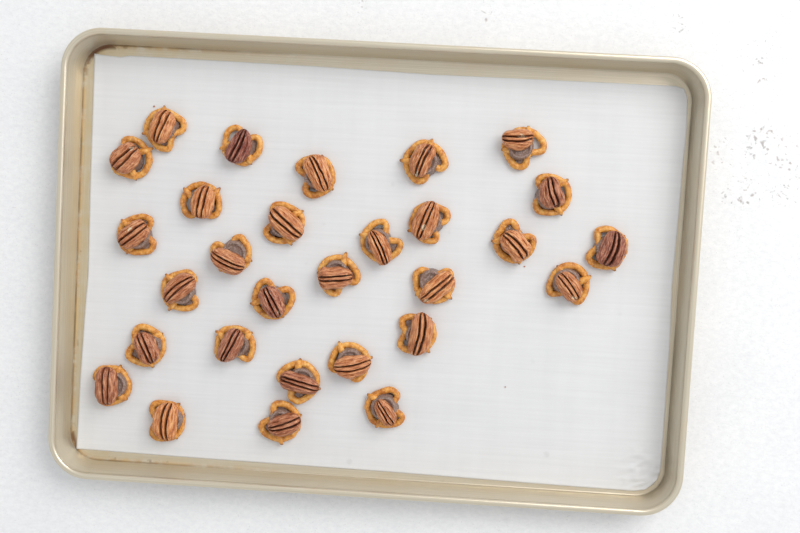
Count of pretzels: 29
